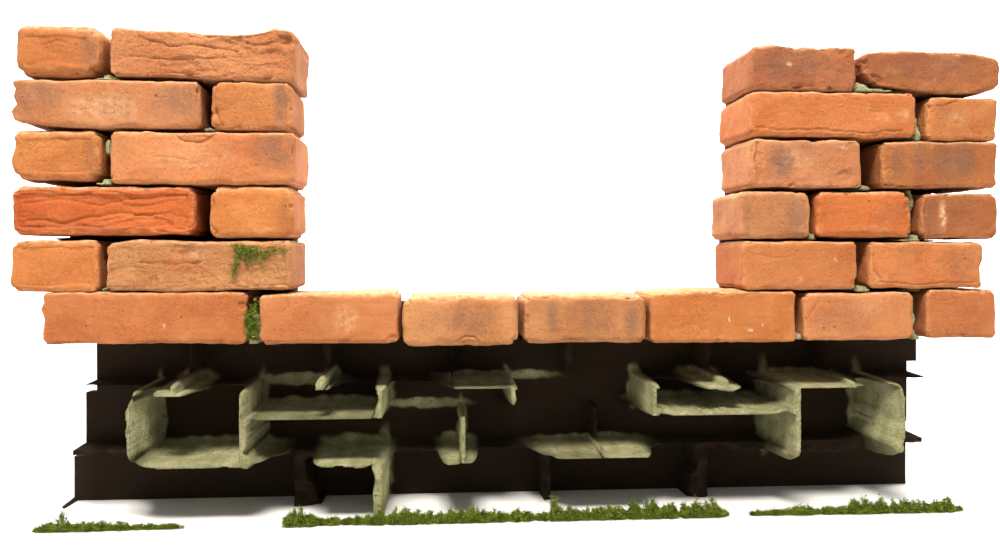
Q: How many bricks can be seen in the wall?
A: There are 28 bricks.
